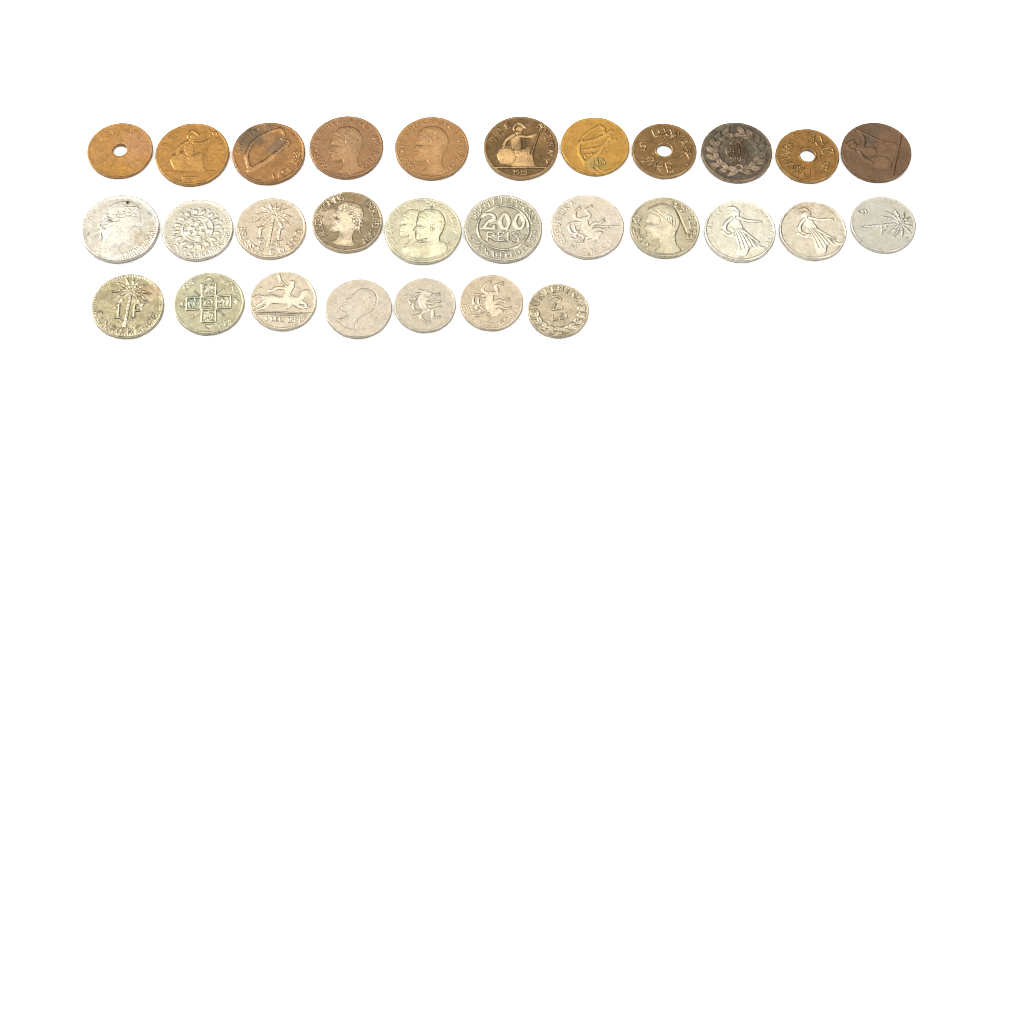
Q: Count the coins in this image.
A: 29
